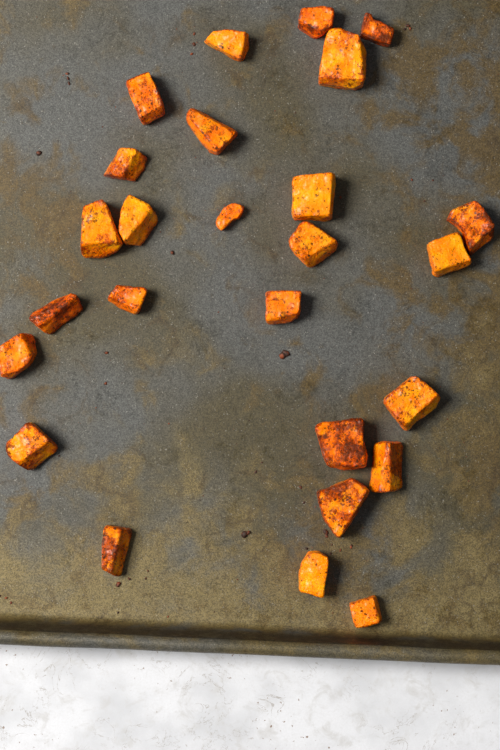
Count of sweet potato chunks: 26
